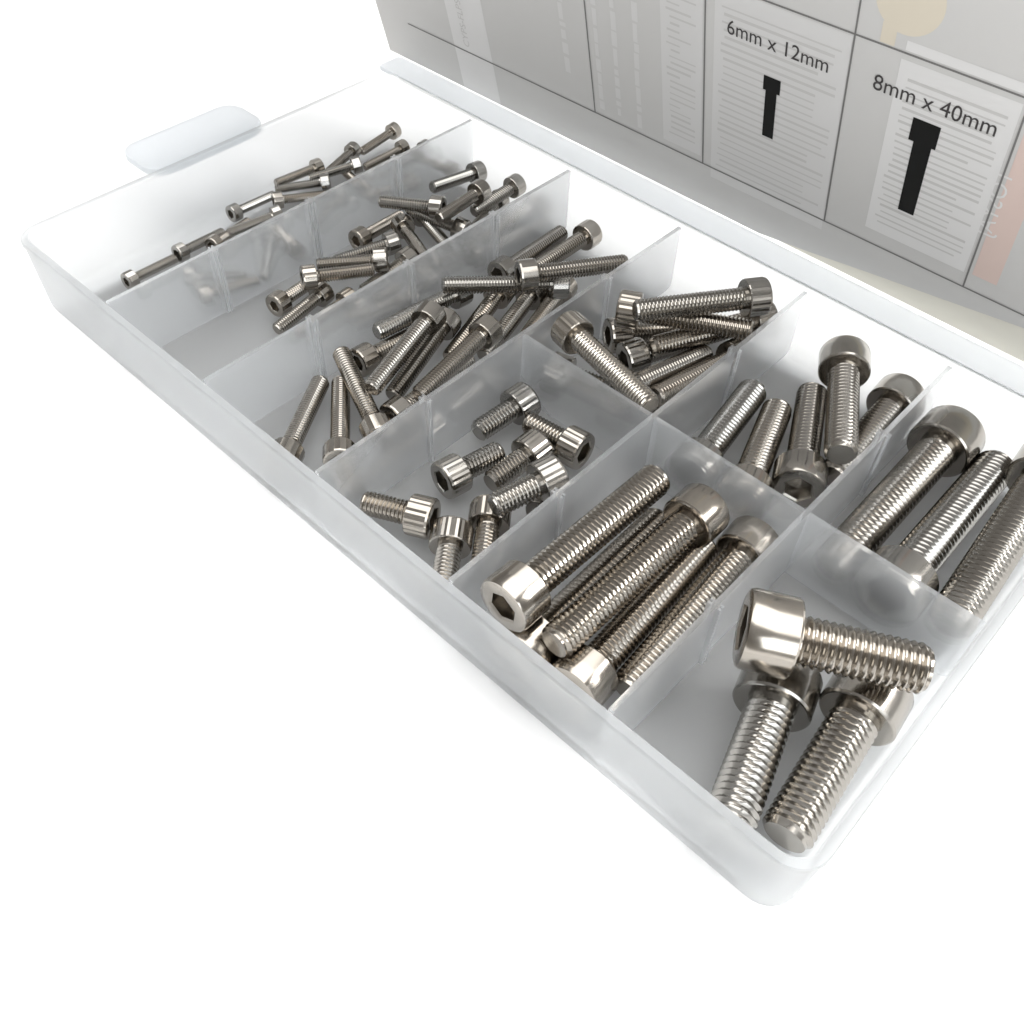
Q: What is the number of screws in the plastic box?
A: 91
